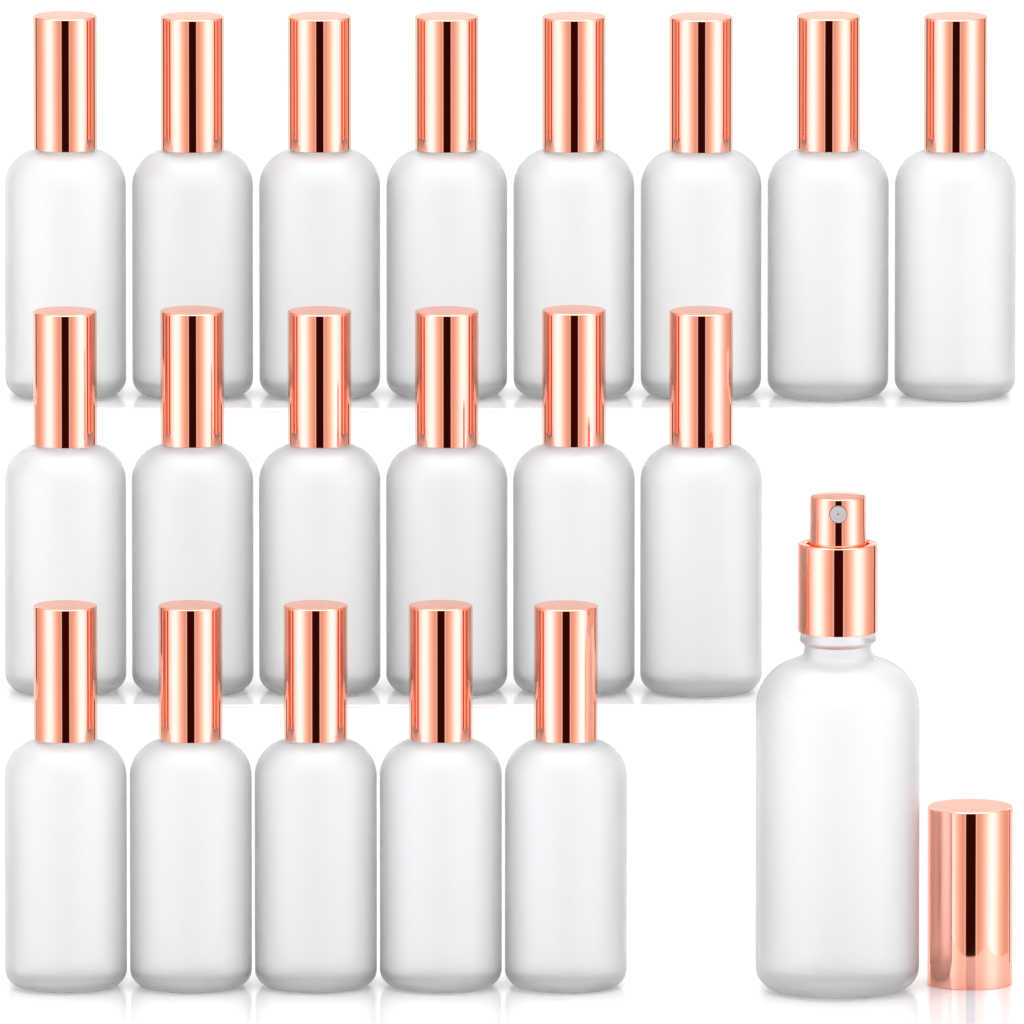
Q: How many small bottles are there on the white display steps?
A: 19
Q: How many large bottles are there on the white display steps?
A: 1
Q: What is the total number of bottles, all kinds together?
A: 20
